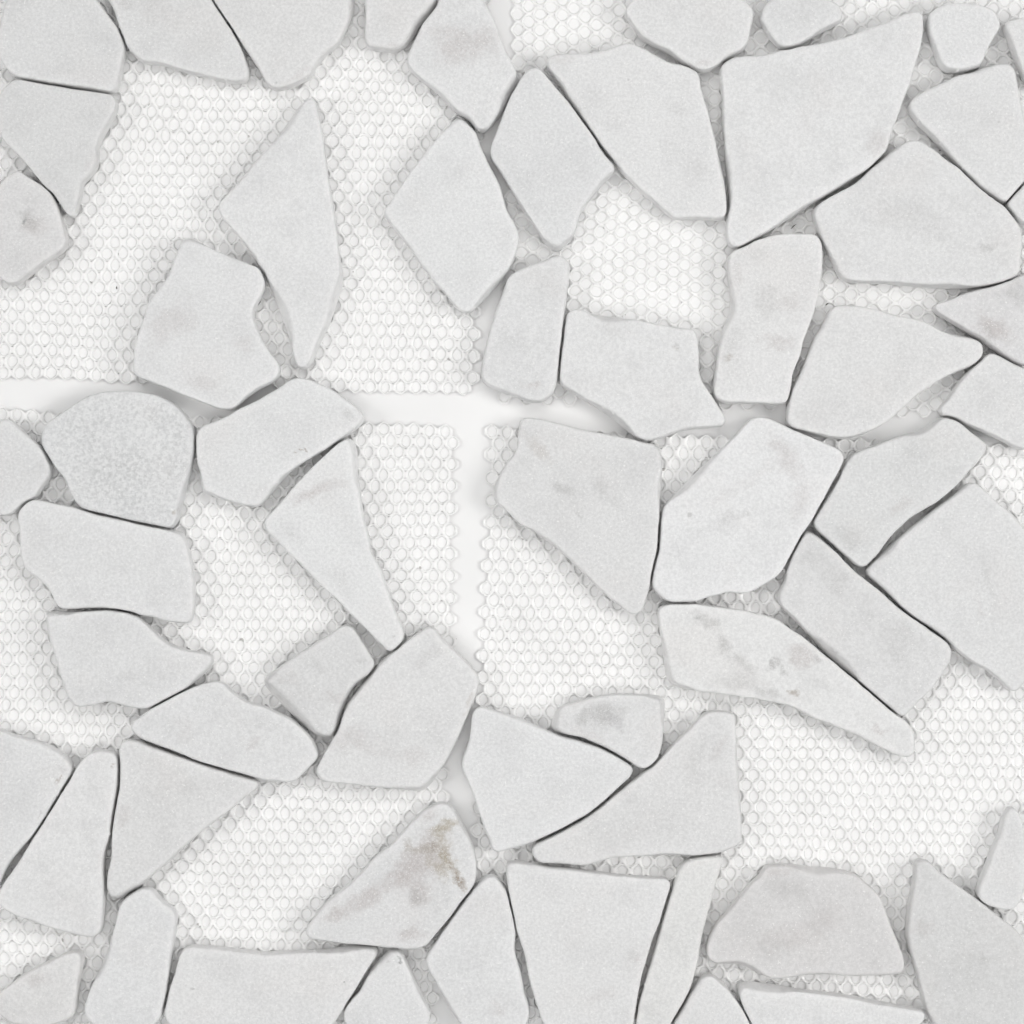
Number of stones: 60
